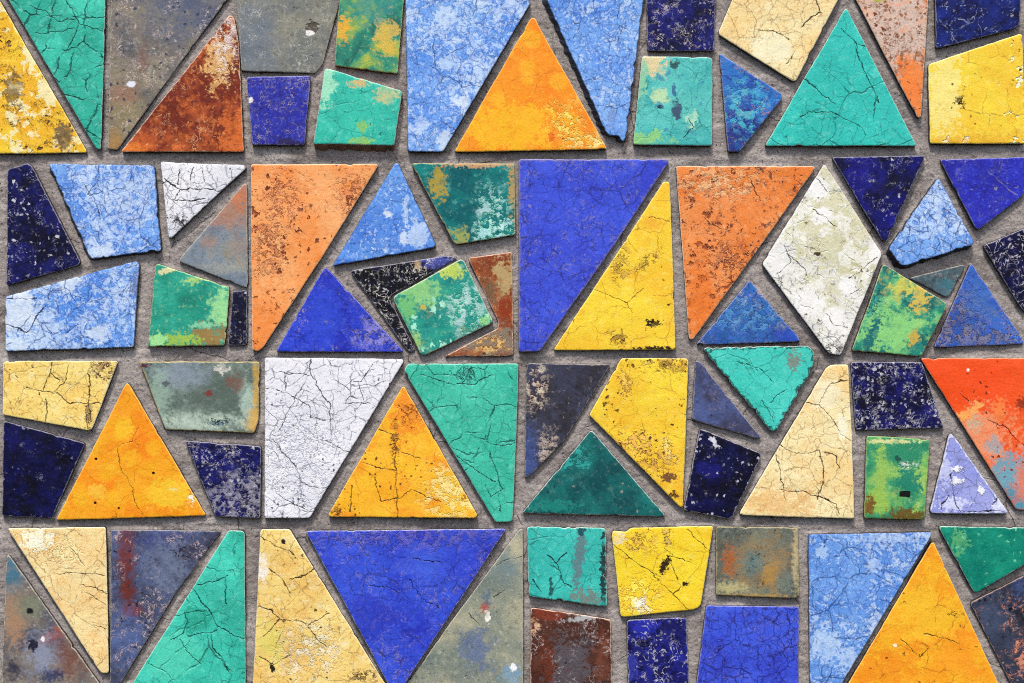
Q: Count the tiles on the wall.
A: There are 81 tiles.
